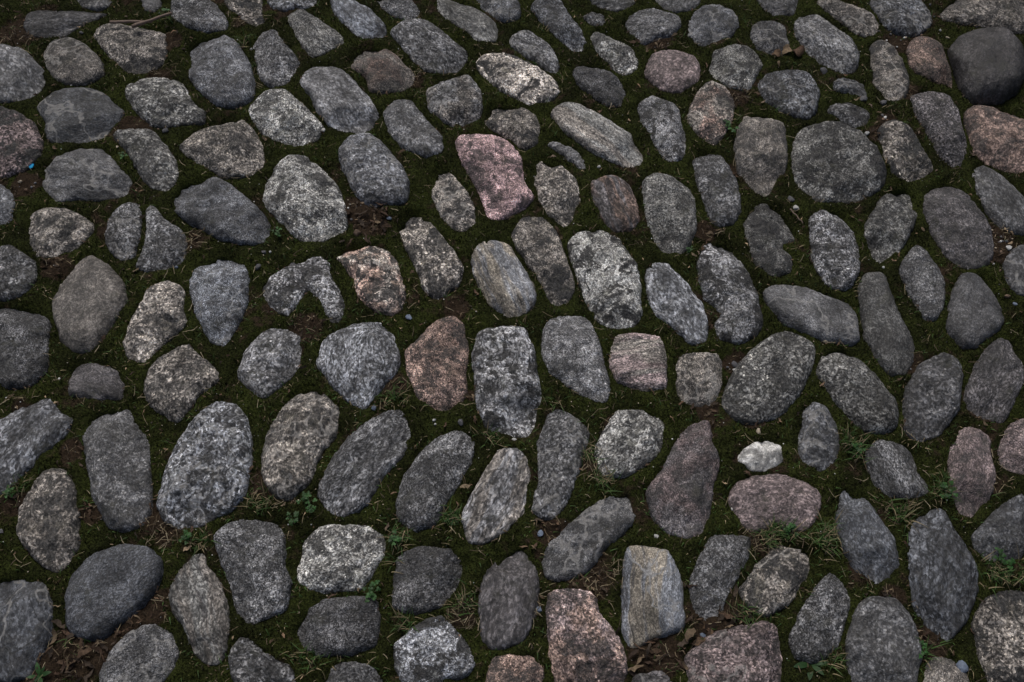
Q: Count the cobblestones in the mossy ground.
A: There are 155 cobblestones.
